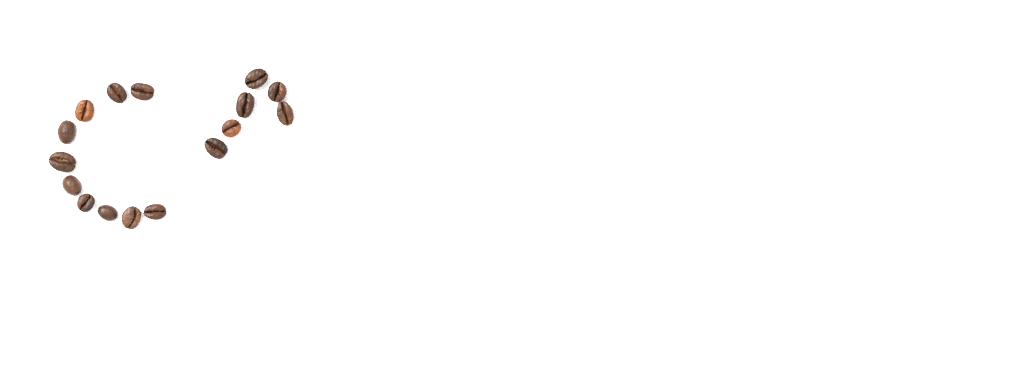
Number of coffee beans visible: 16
